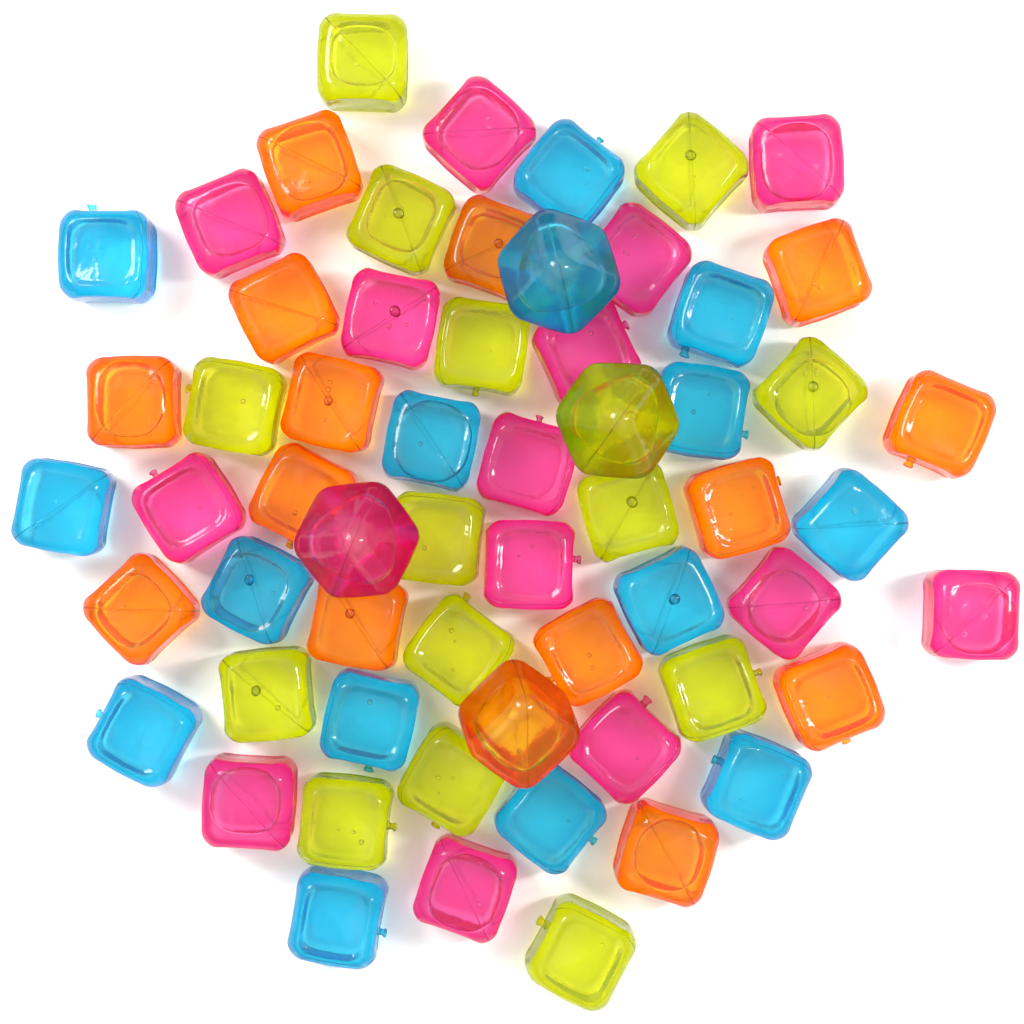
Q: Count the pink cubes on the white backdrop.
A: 15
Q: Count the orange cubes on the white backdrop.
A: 15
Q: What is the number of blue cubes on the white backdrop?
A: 15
